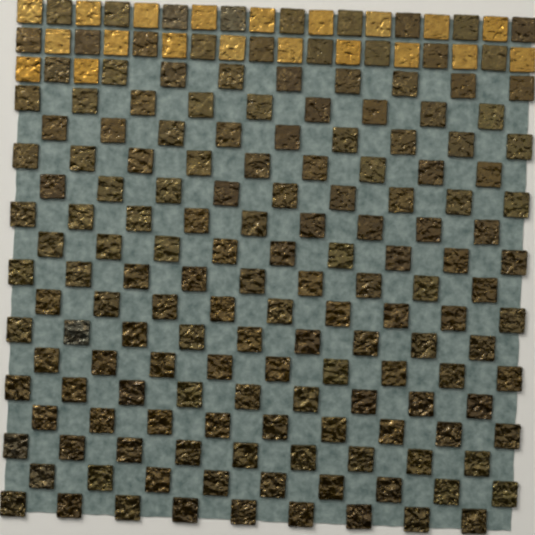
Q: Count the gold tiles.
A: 20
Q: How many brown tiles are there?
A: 162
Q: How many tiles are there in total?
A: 182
